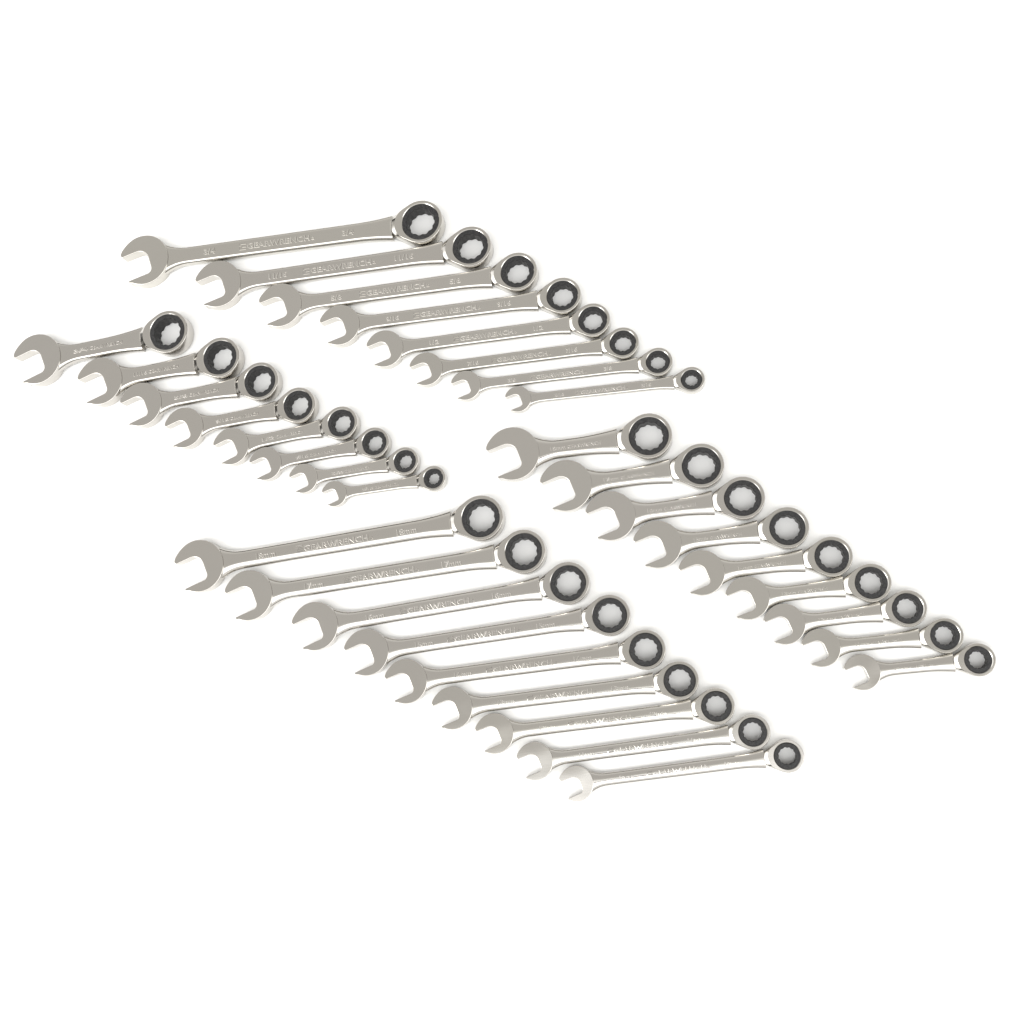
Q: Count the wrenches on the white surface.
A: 34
